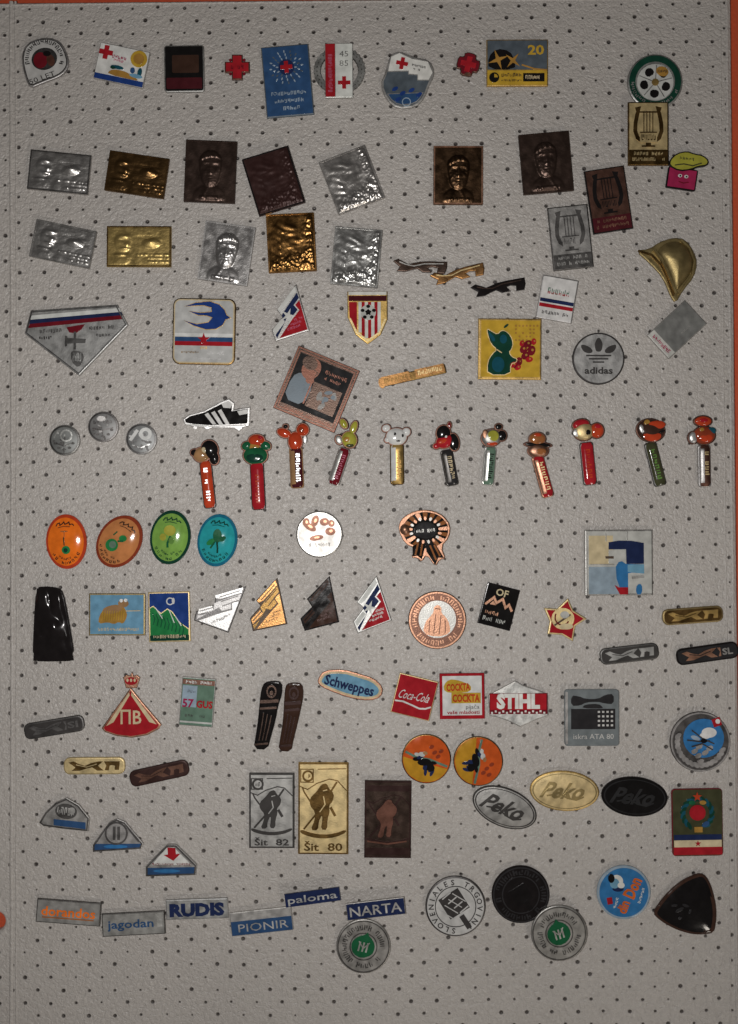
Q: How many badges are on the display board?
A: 112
